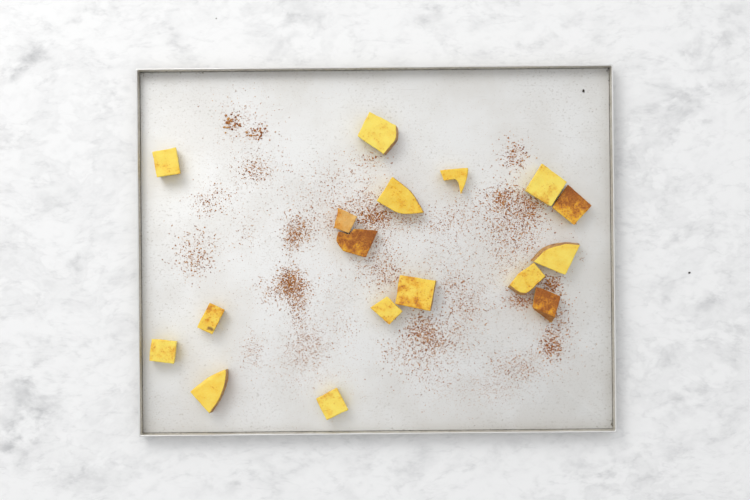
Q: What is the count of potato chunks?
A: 17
